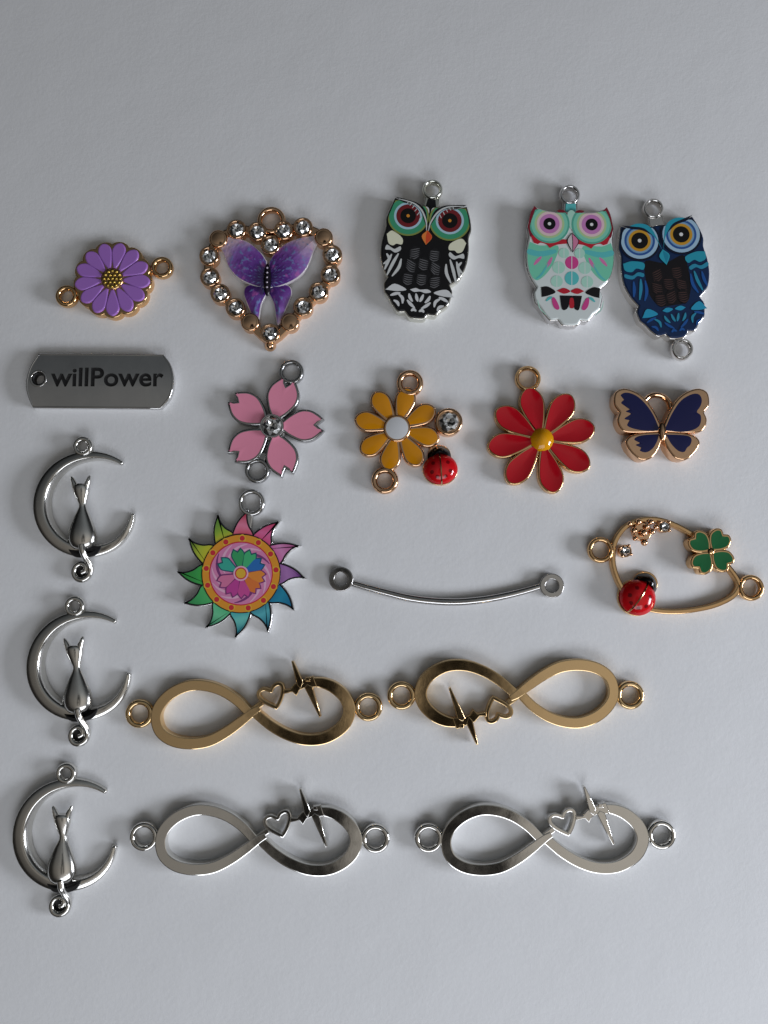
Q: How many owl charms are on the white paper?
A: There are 3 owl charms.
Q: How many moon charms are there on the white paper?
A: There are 3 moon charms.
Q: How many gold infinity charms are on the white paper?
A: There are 2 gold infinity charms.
